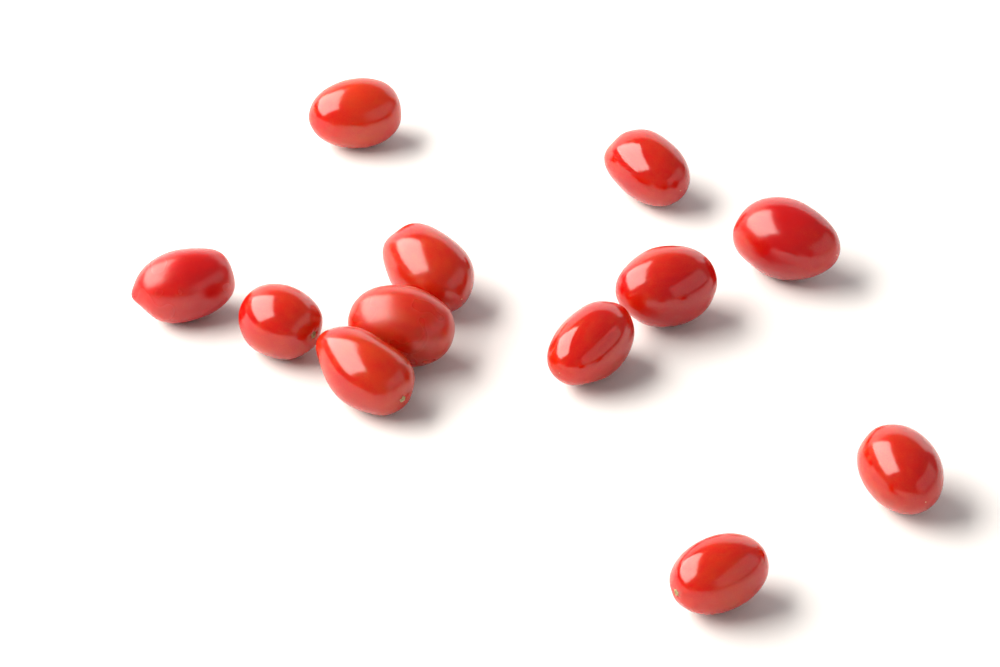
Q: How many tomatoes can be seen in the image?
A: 12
